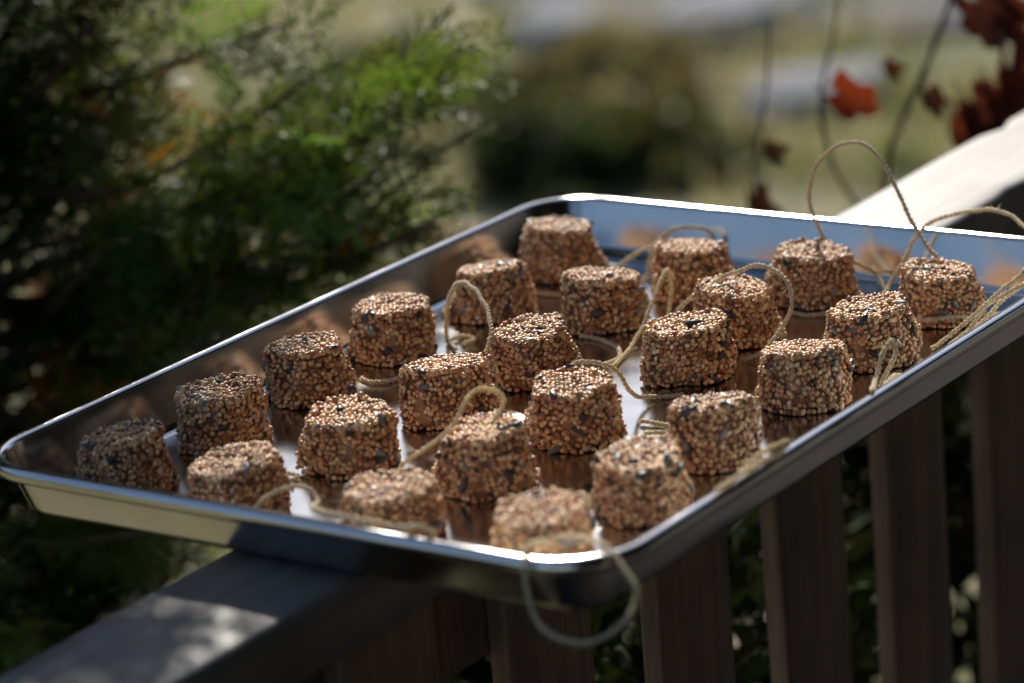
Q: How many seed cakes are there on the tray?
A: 24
